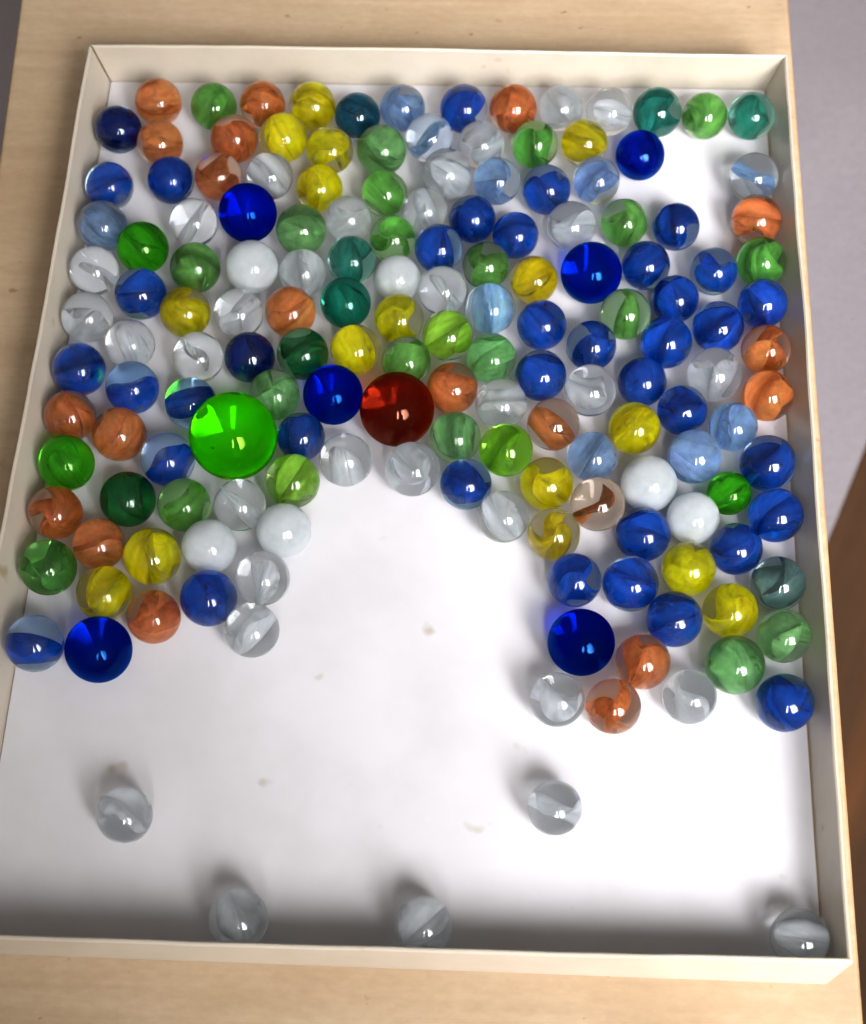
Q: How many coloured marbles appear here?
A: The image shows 126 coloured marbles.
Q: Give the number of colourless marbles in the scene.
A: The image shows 38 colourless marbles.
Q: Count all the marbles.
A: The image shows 164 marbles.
